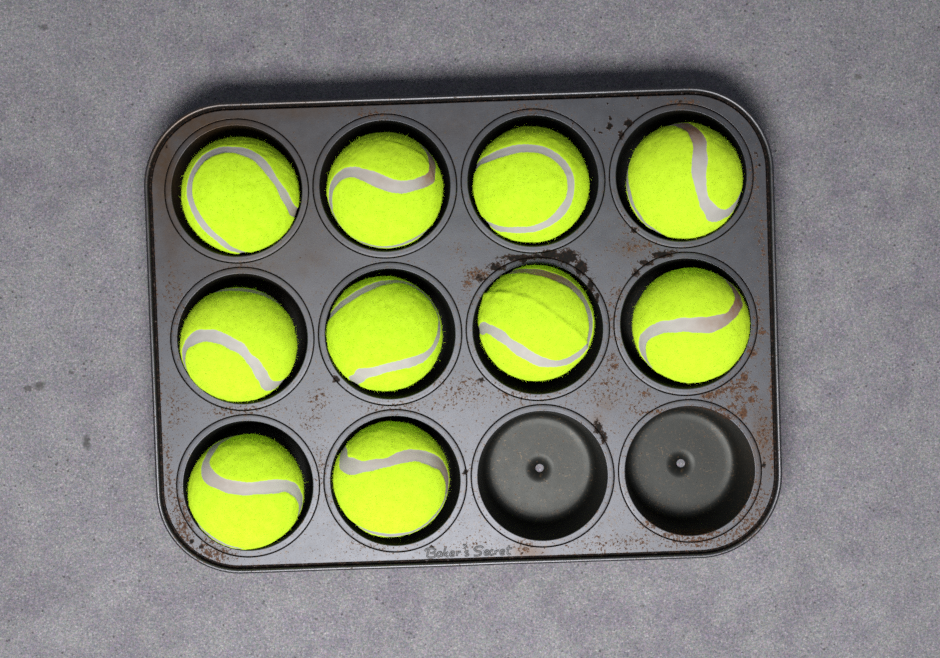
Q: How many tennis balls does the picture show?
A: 10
